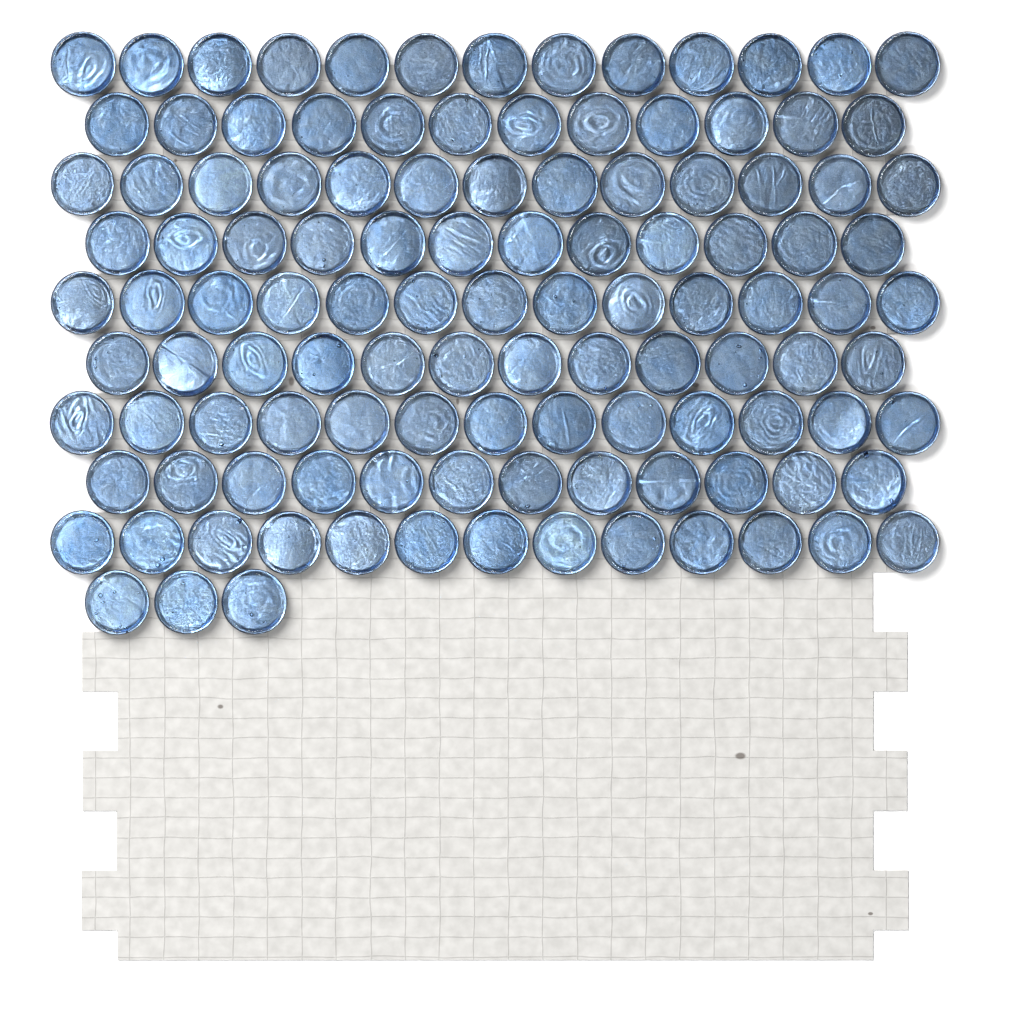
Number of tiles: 116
